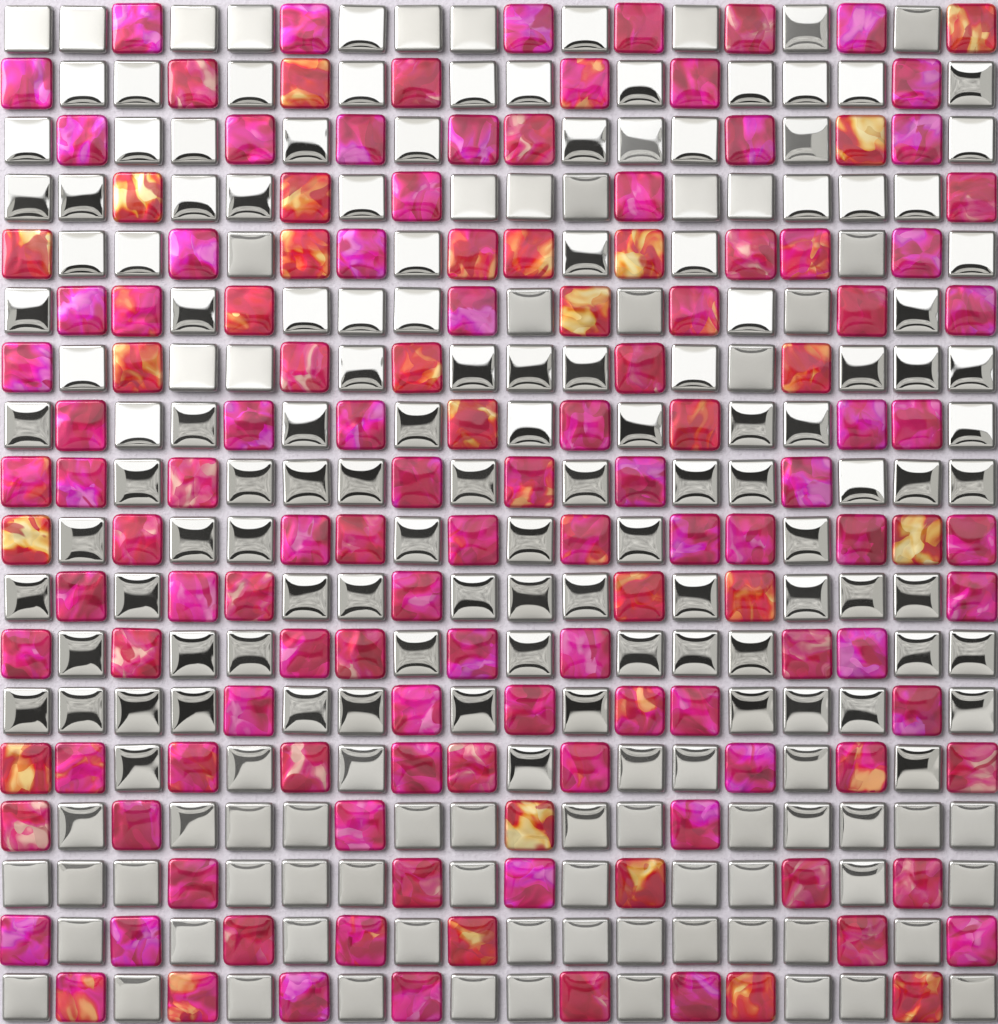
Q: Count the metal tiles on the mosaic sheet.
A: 190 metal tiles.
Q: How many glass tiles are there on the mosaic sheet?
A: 134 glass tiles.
